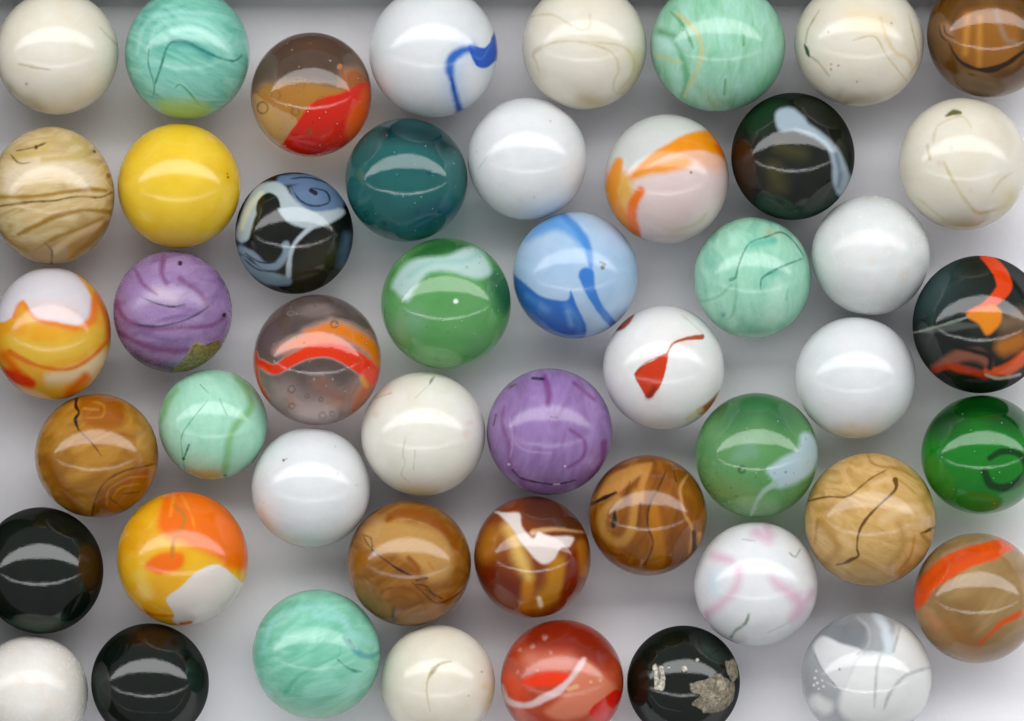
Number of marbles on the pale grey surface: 48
